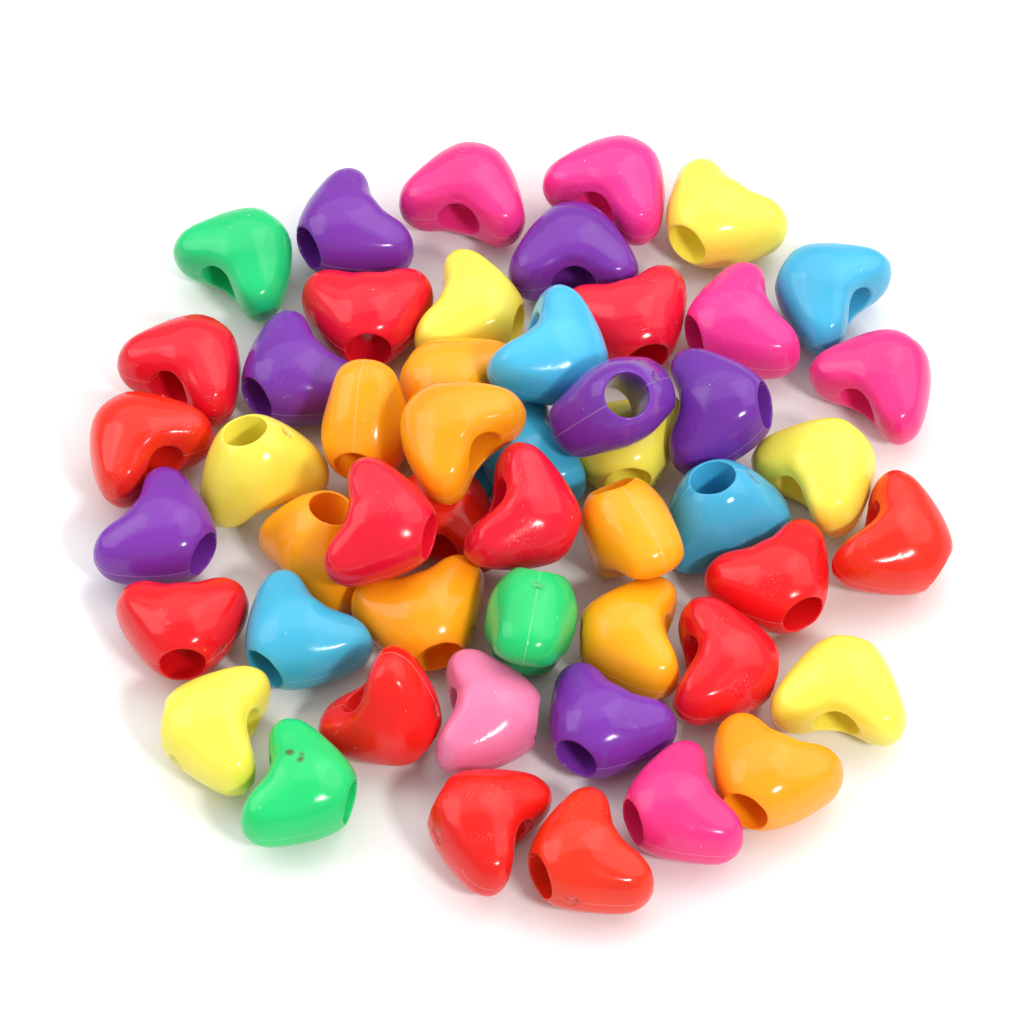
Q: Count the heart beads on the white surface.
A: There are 50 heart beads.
